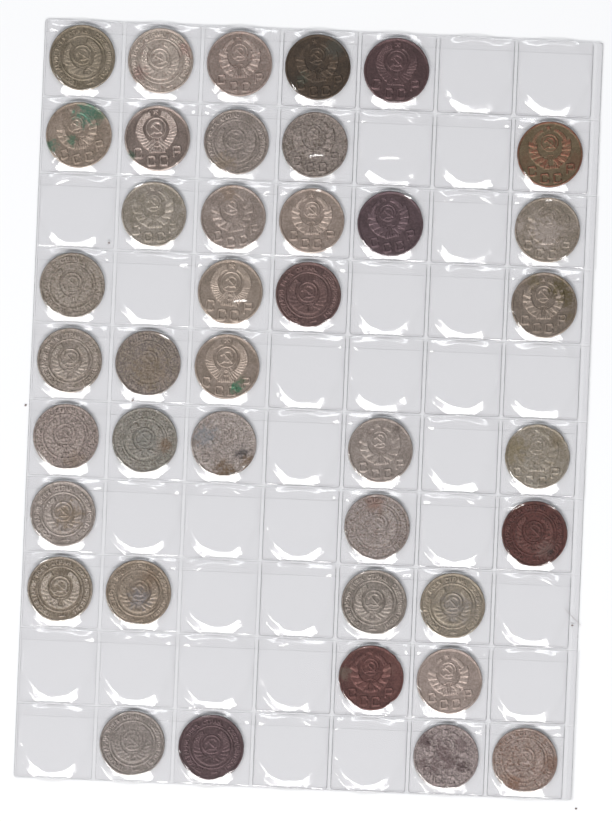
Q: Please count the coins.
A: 40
